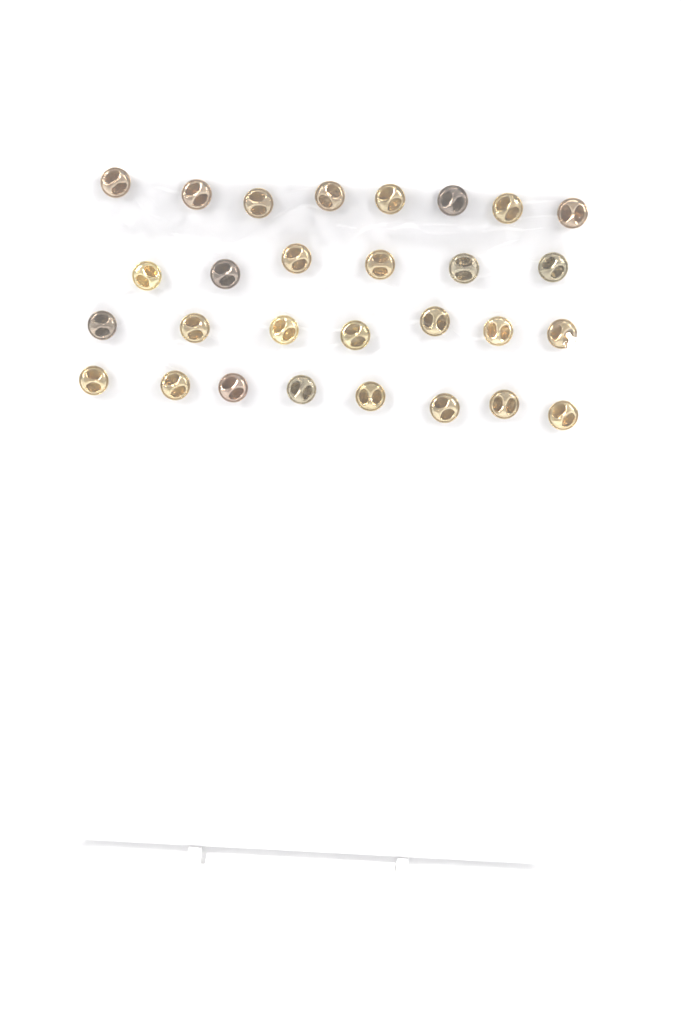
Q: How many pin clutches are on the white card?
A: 29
